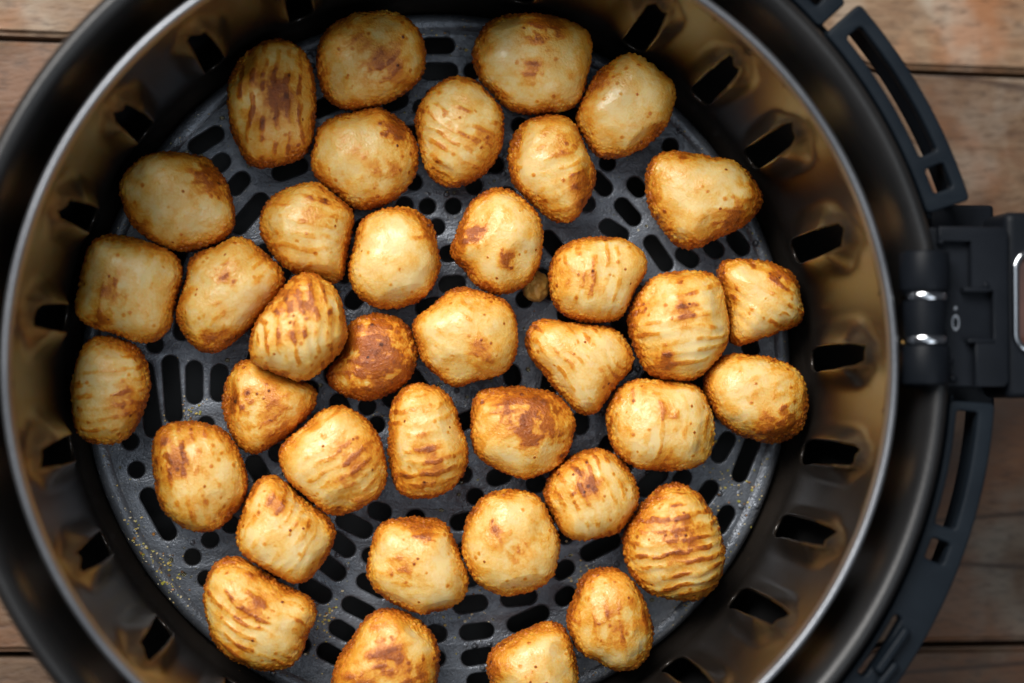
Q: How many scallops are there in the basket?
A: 38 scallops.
